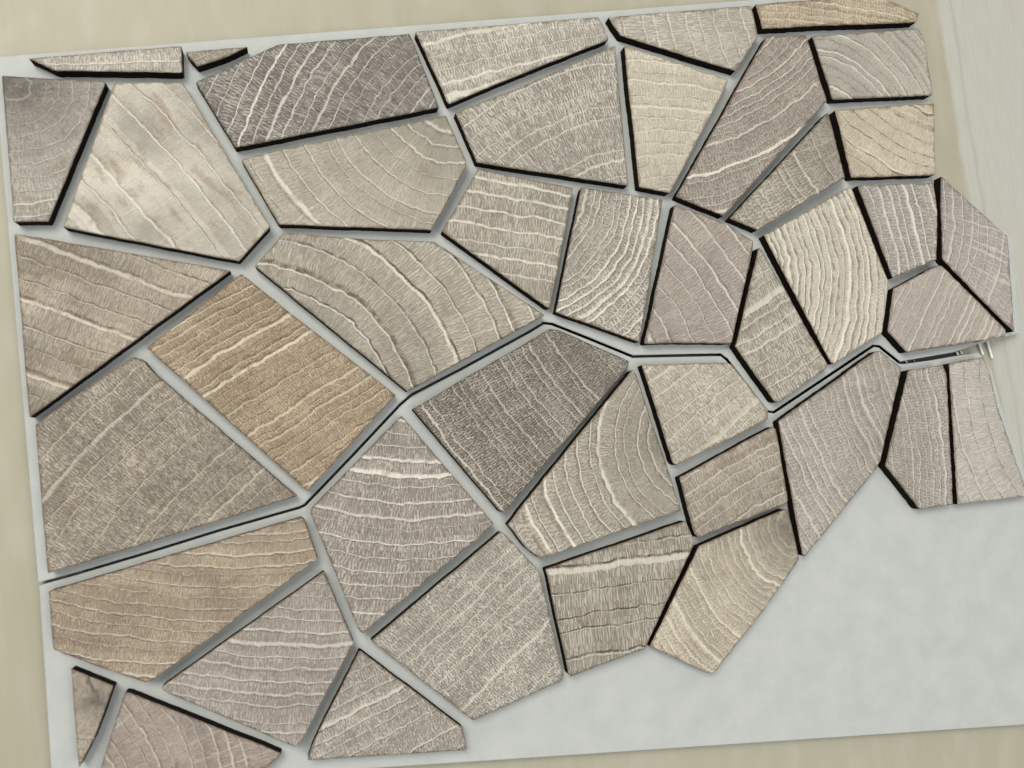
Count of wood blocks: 43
